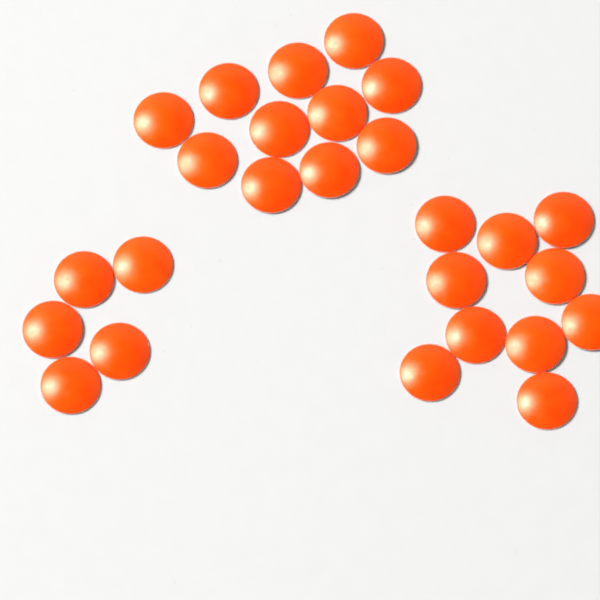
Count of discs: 26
